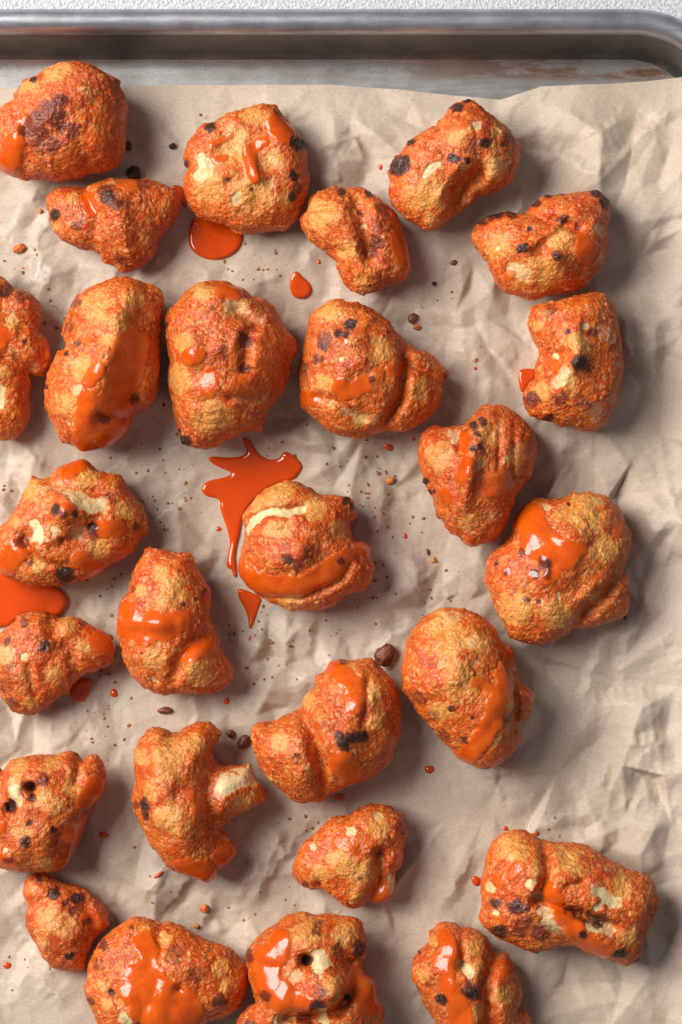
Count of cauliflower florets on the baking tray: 27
